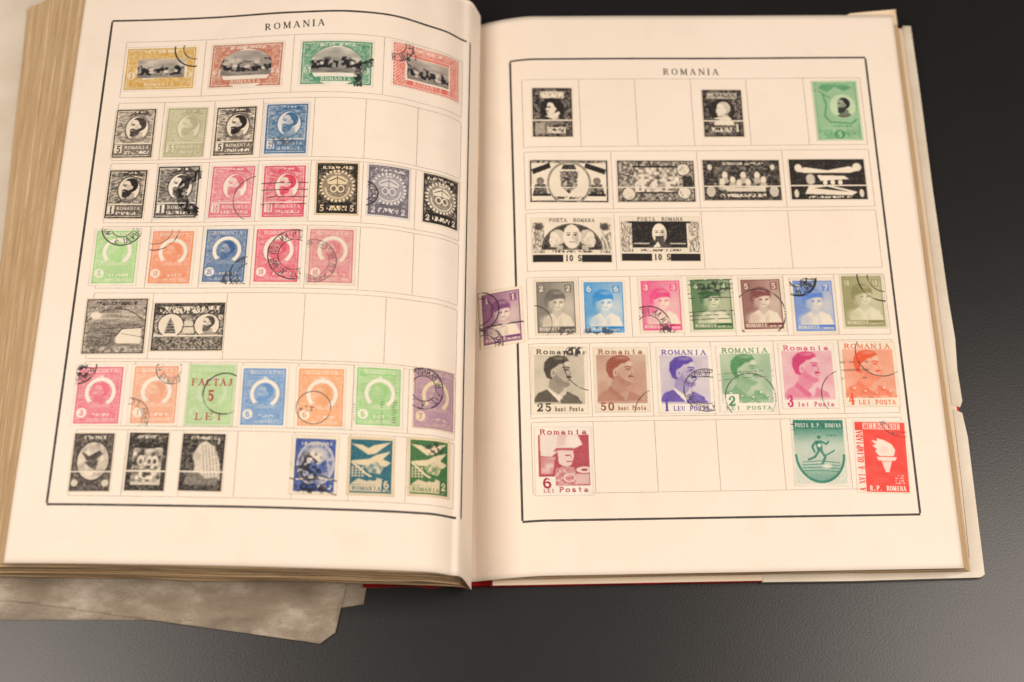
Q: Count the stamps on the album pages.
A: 61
